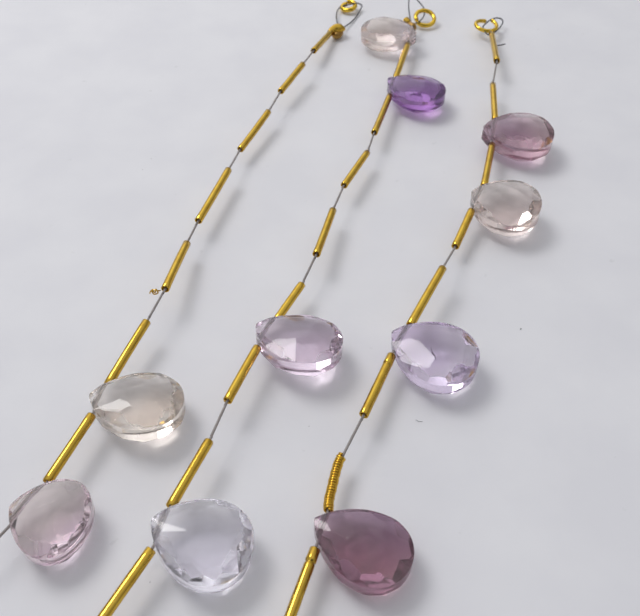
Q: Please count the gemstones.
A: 10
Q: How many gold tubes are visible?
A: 22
